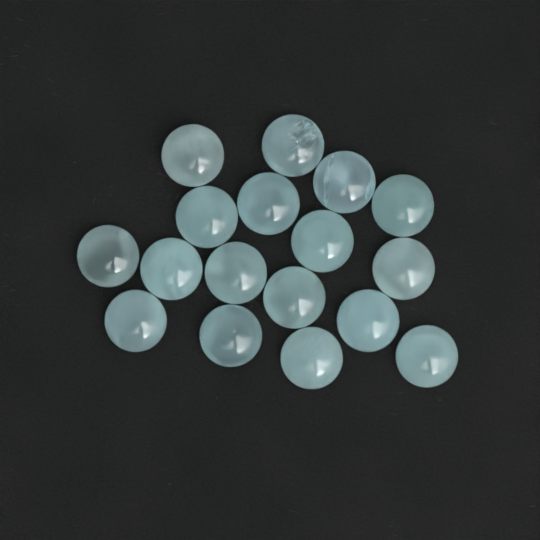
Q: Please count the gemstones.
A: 17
